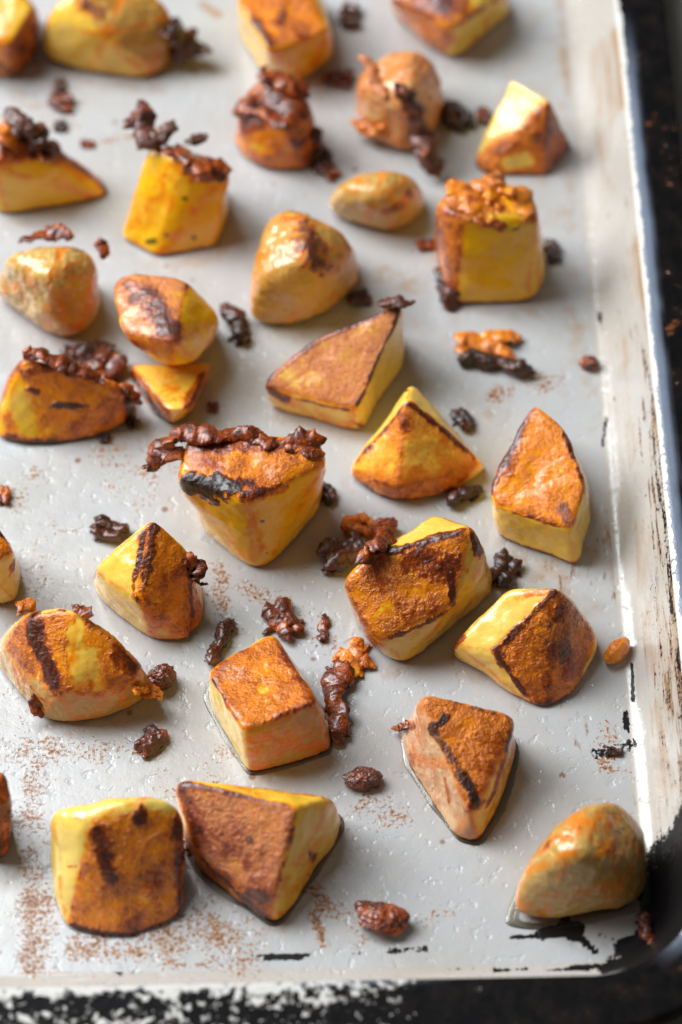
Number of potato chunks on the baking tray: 31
